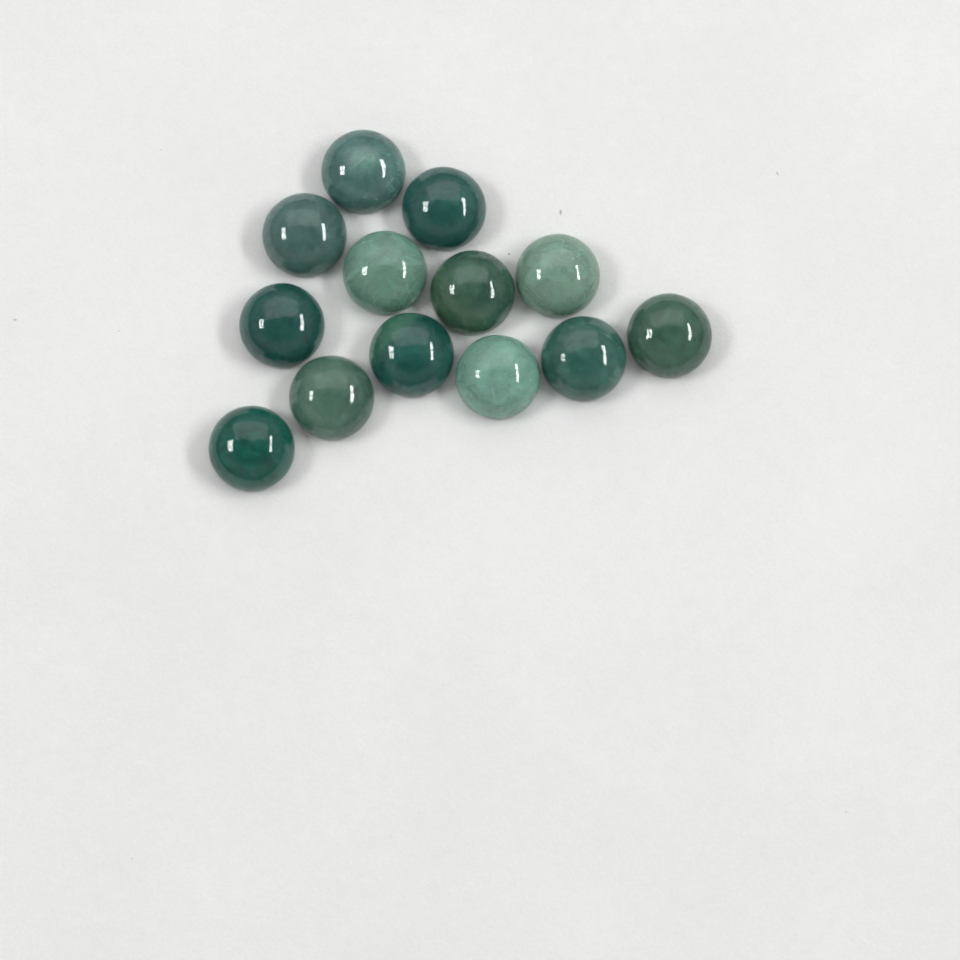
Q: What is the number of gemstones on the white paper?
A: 13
